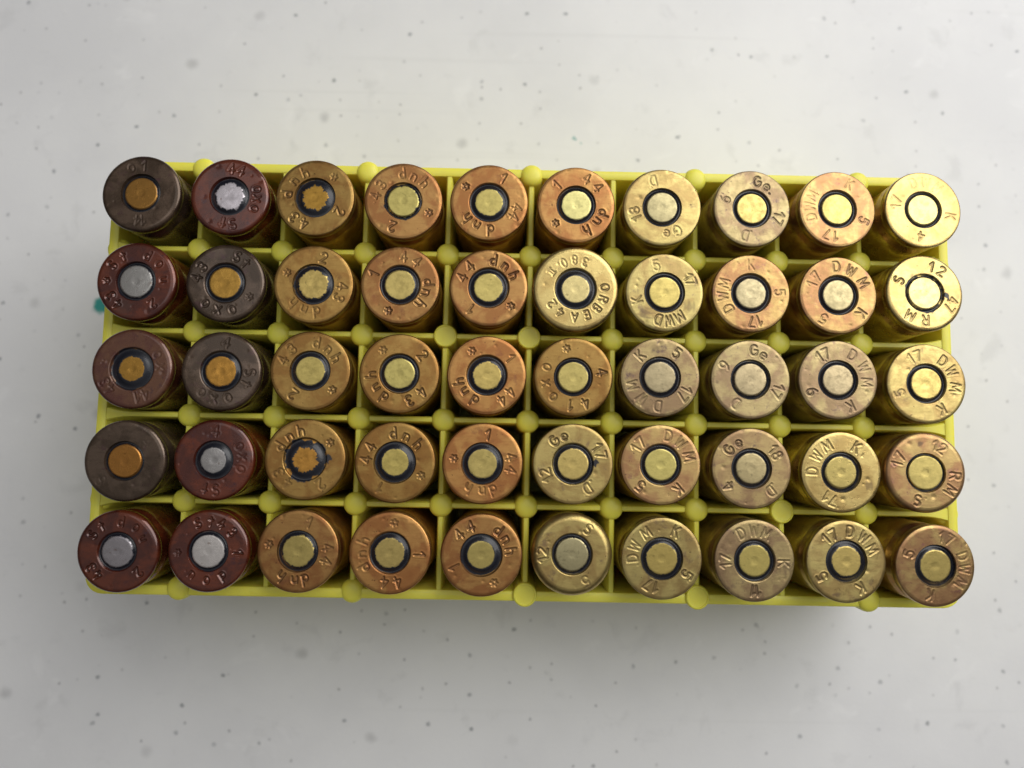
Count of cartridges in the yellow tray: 50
